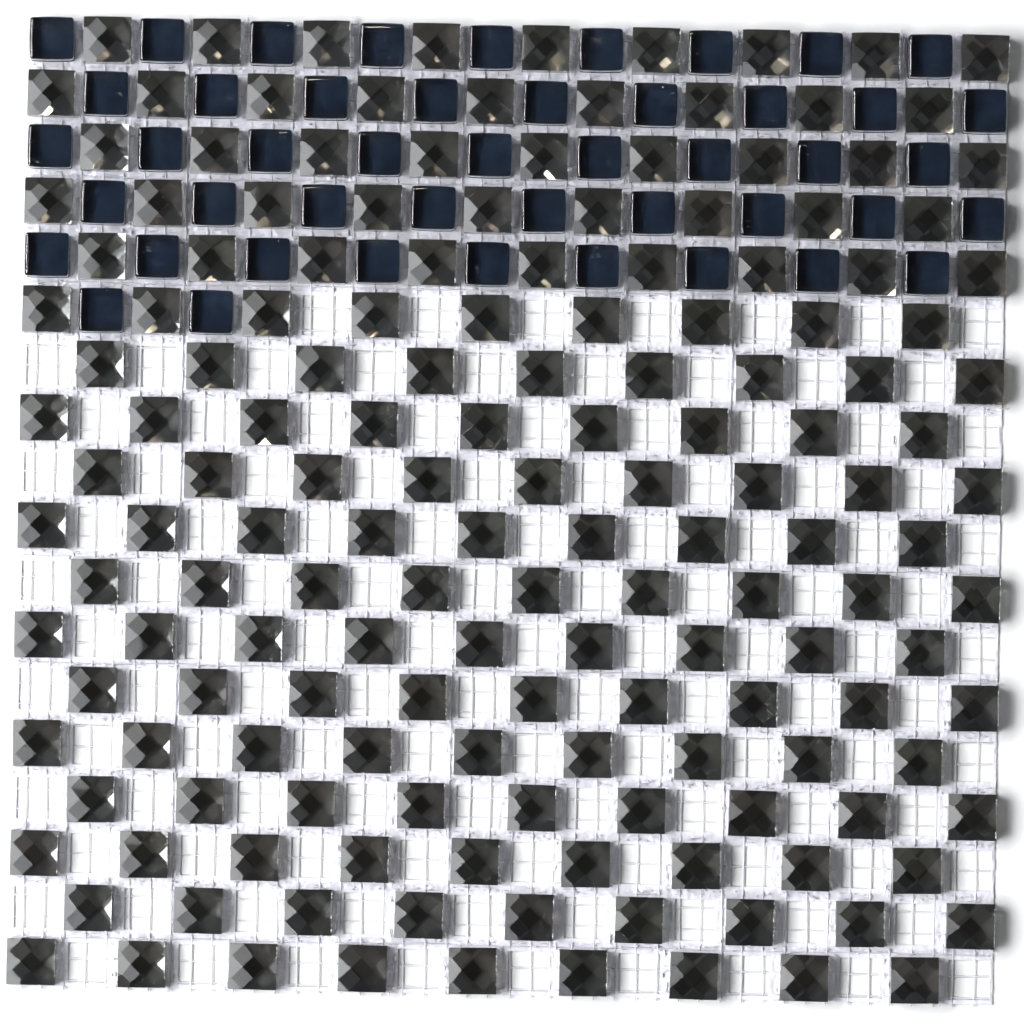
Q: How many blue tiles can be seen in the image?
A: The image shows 47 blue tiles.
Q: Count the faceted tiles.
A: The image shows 162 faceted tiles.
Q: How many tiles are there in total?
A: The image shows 209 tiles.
